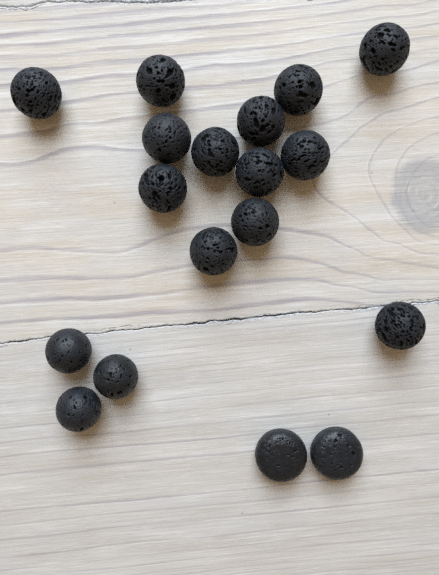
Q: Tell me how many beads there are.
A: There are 18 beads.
